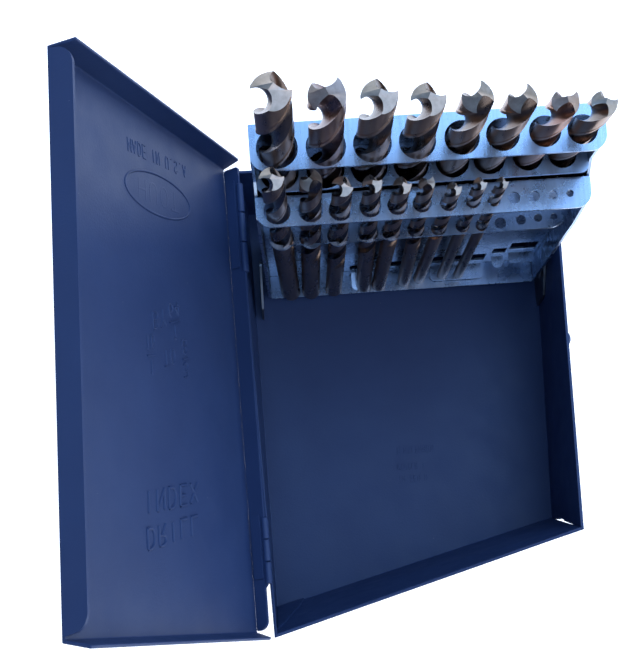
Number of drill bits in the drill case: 17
